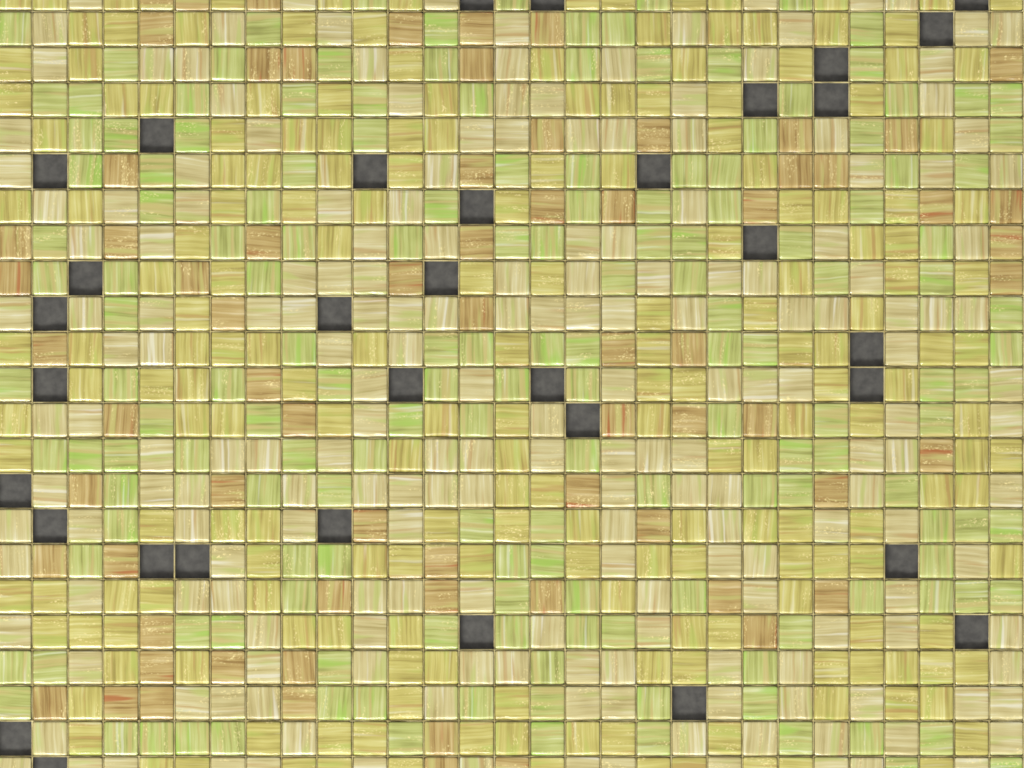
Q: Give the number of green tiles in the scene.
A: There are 162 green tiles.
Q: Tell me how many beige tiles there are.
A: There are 200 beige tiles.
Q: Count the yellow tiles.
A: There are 200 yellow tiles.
